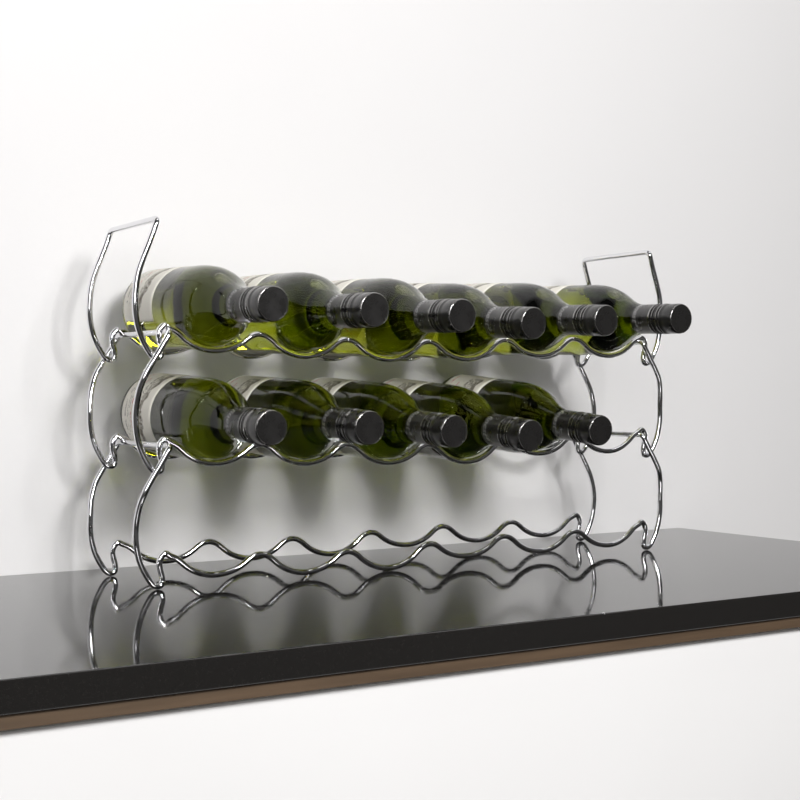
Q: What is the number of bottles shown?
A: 11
